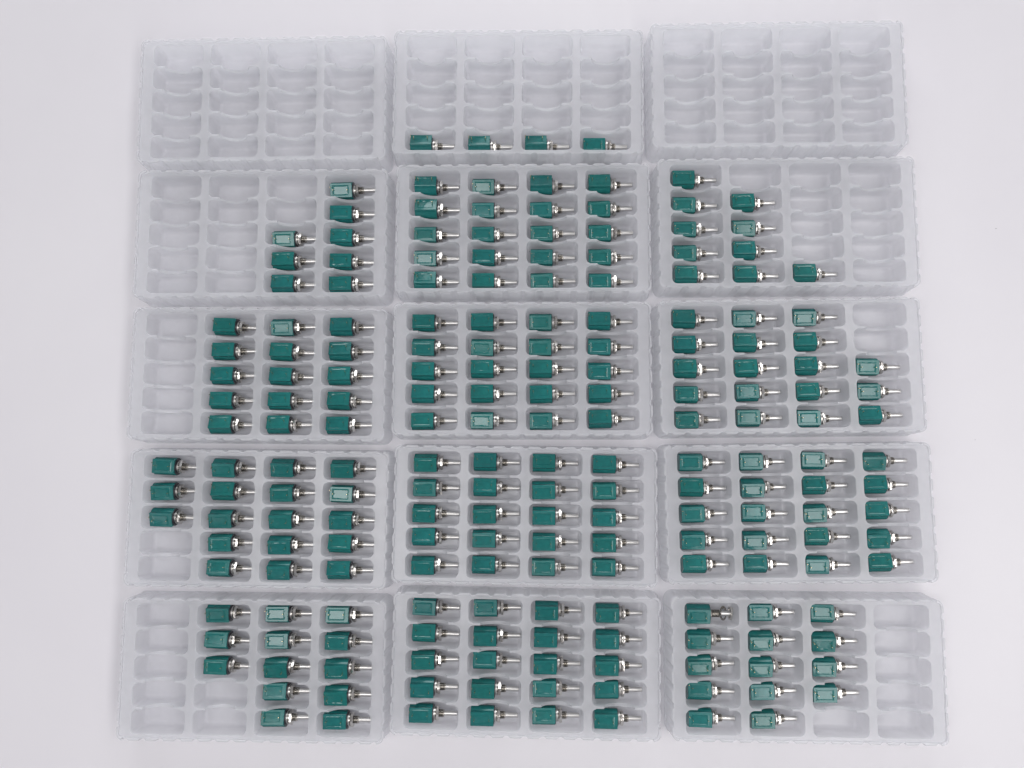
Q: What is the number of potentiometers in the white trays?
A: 200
